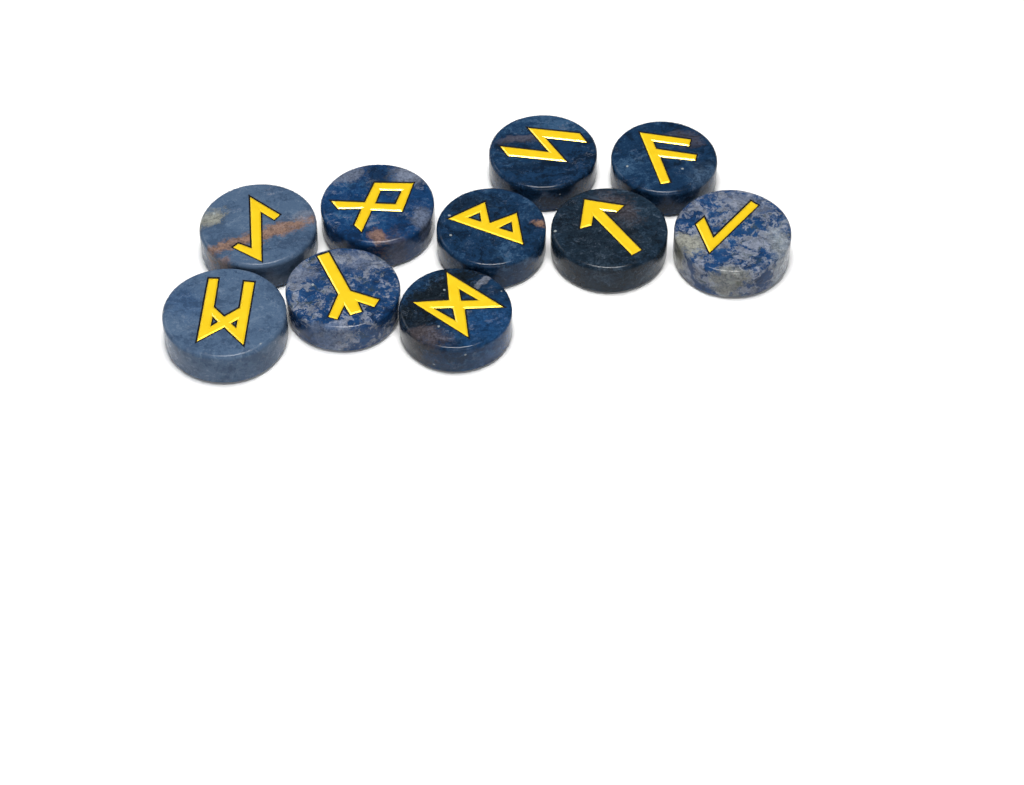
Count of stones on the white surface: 10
